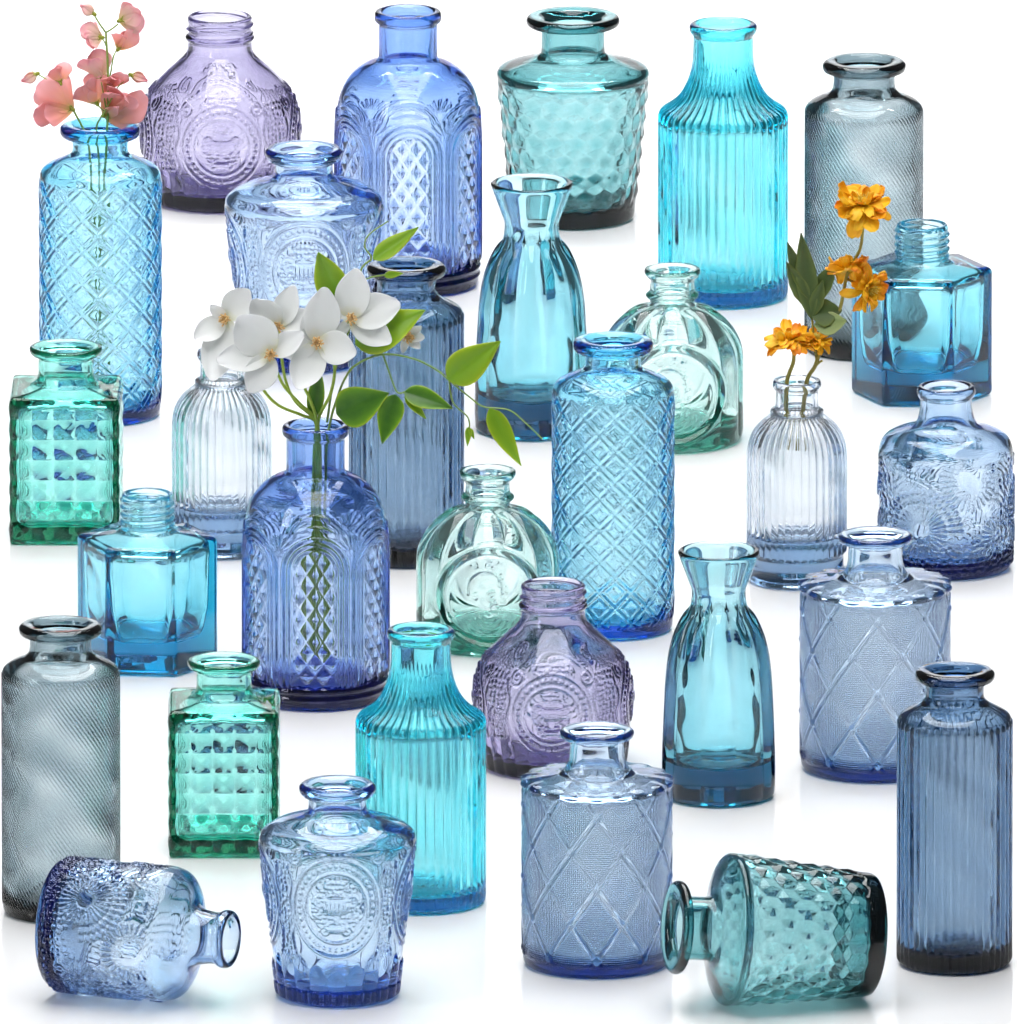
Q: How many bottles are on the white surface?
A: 30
